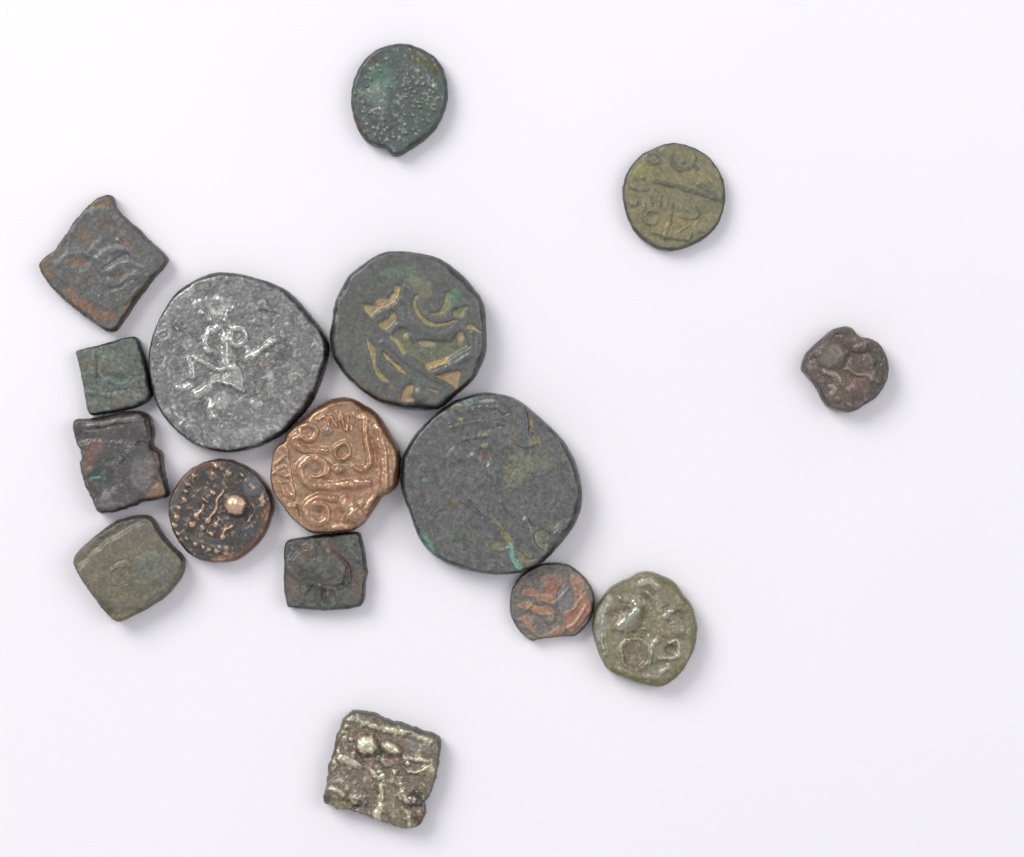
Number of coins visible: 16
